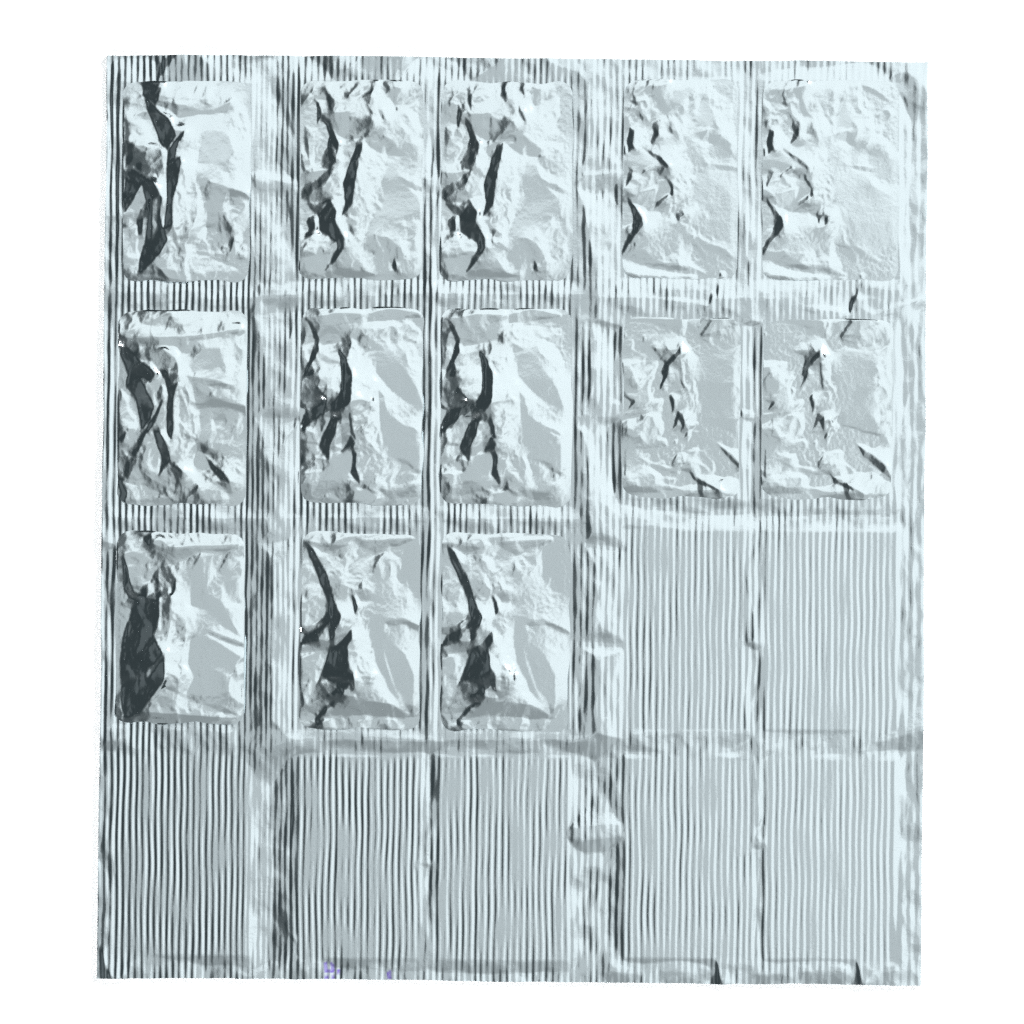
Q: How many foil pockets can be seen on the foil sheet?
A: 13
